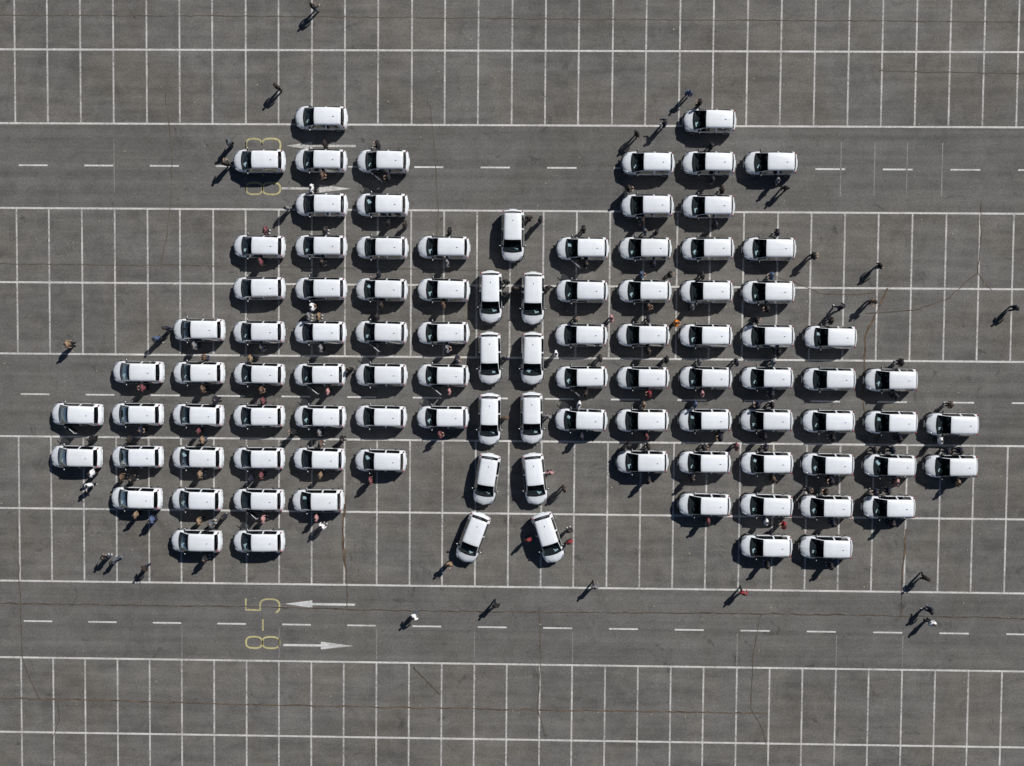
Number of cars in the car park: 99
